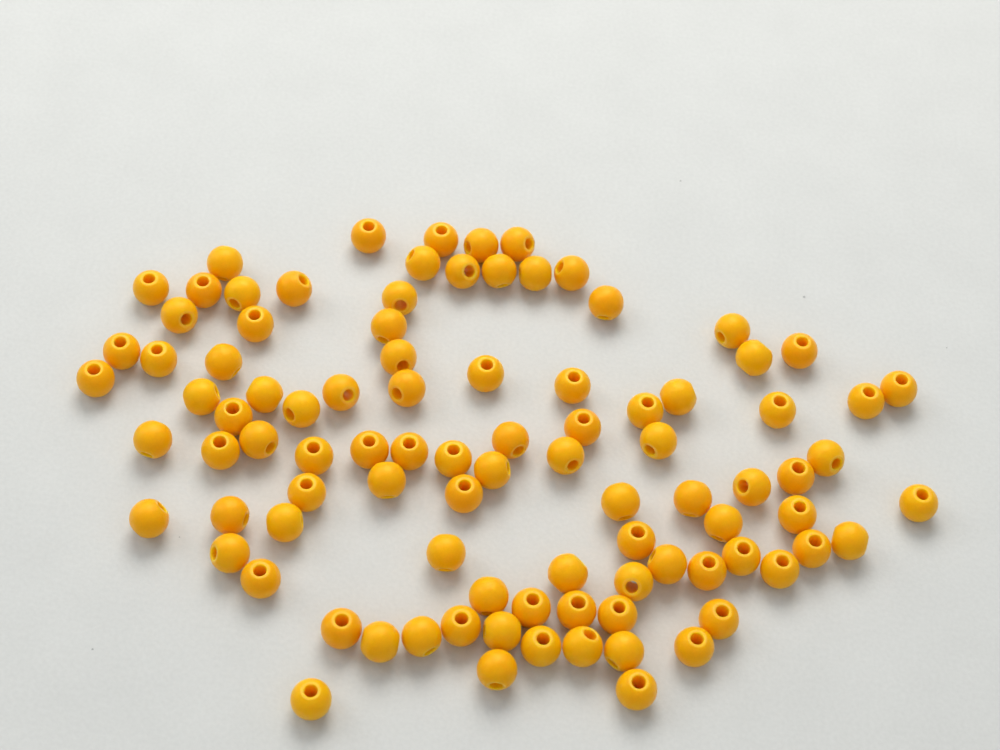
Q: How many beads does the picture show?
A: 95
